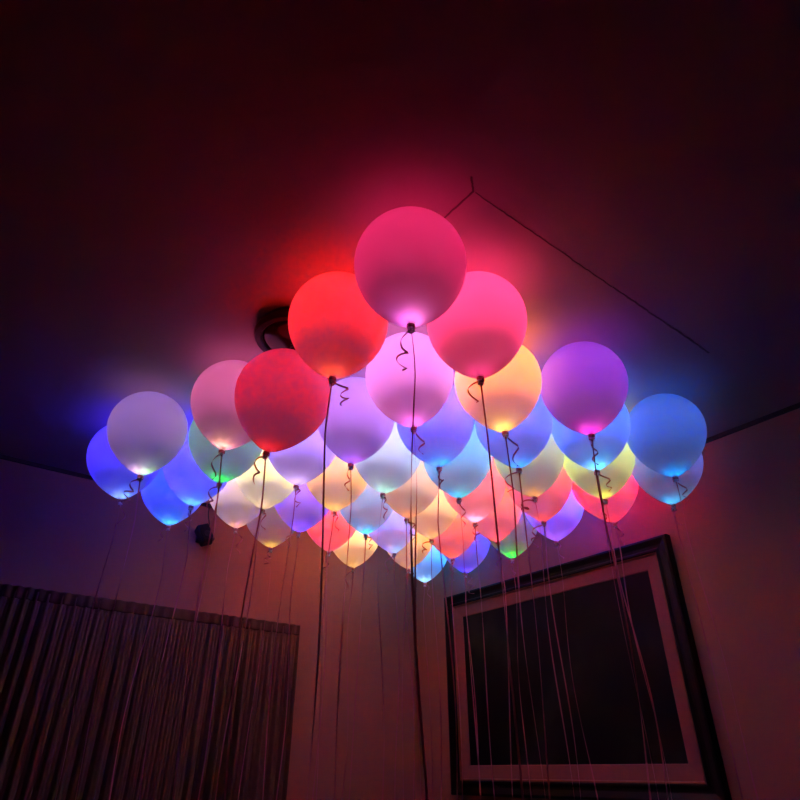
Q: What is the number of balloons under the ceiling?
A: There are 45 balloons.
